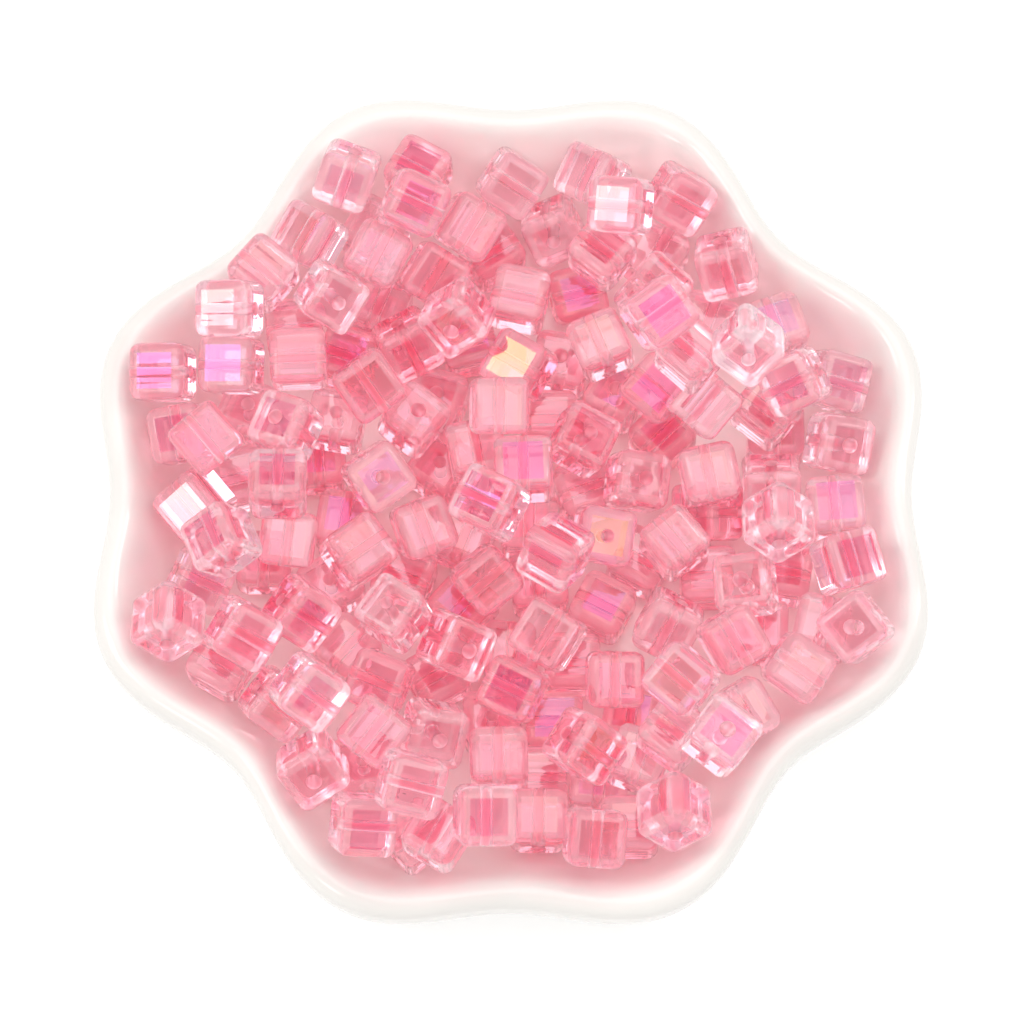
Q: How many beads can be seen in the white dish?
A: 146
